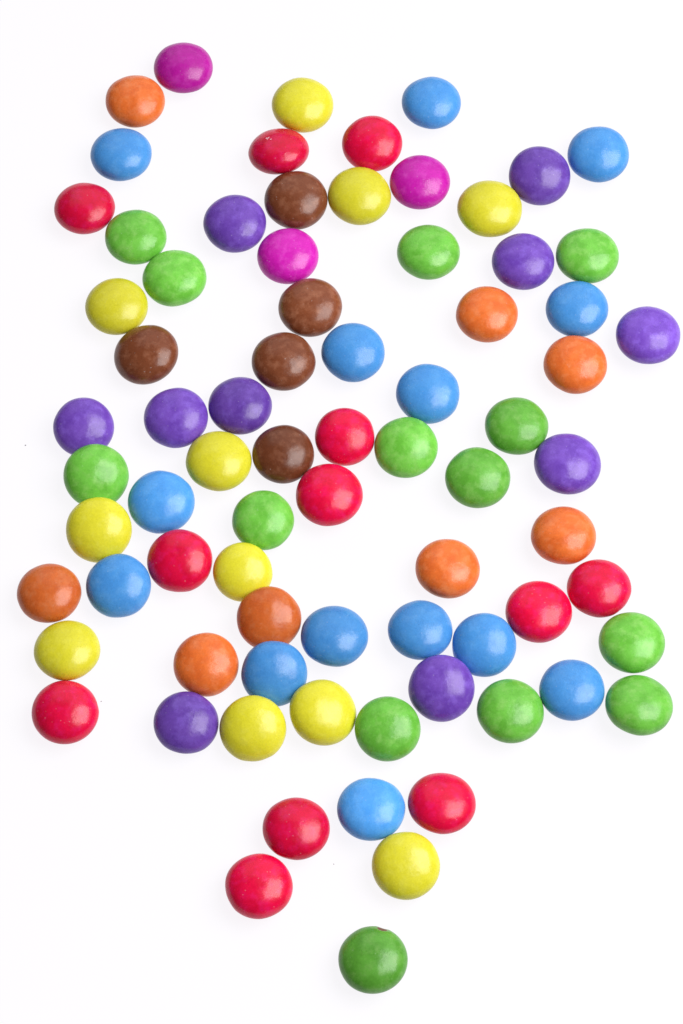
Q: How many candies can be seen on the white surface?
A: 77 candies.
